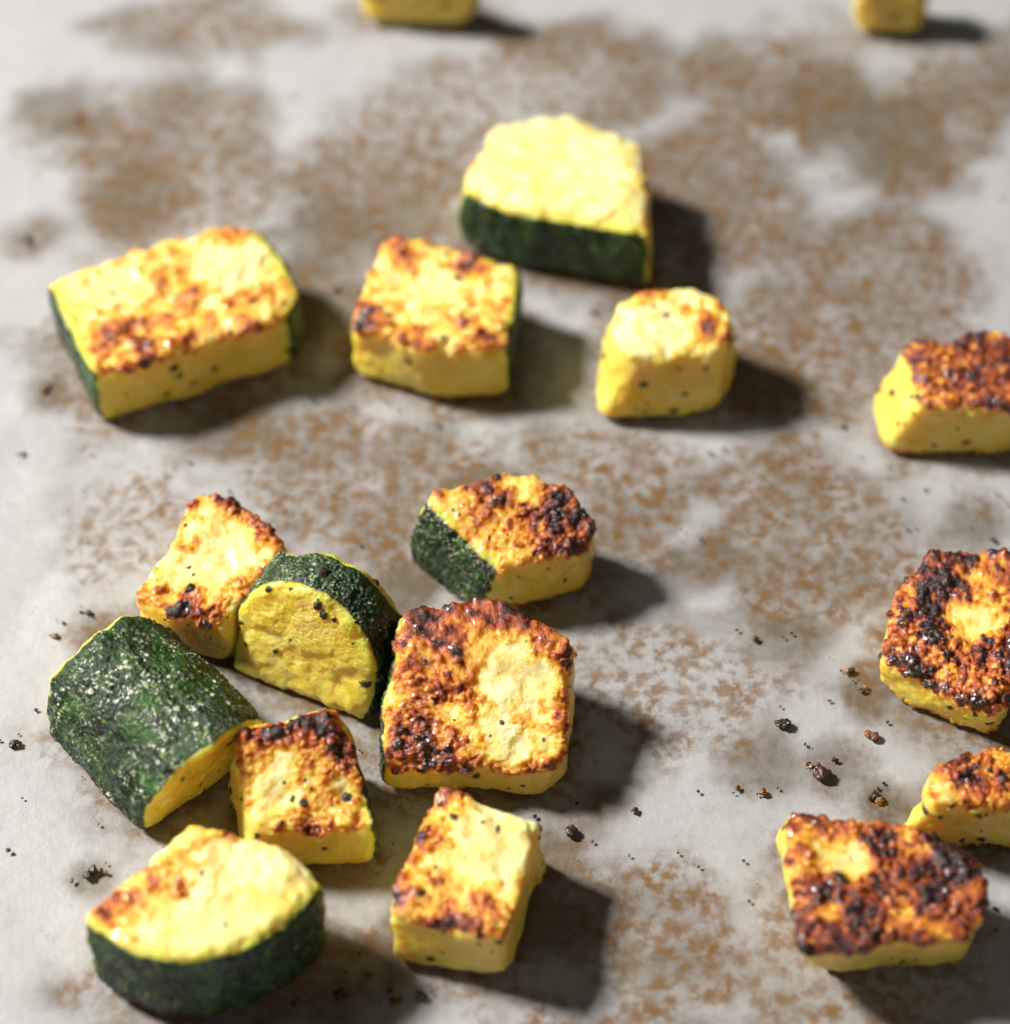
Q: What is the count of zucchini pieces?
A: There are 18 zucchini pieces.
